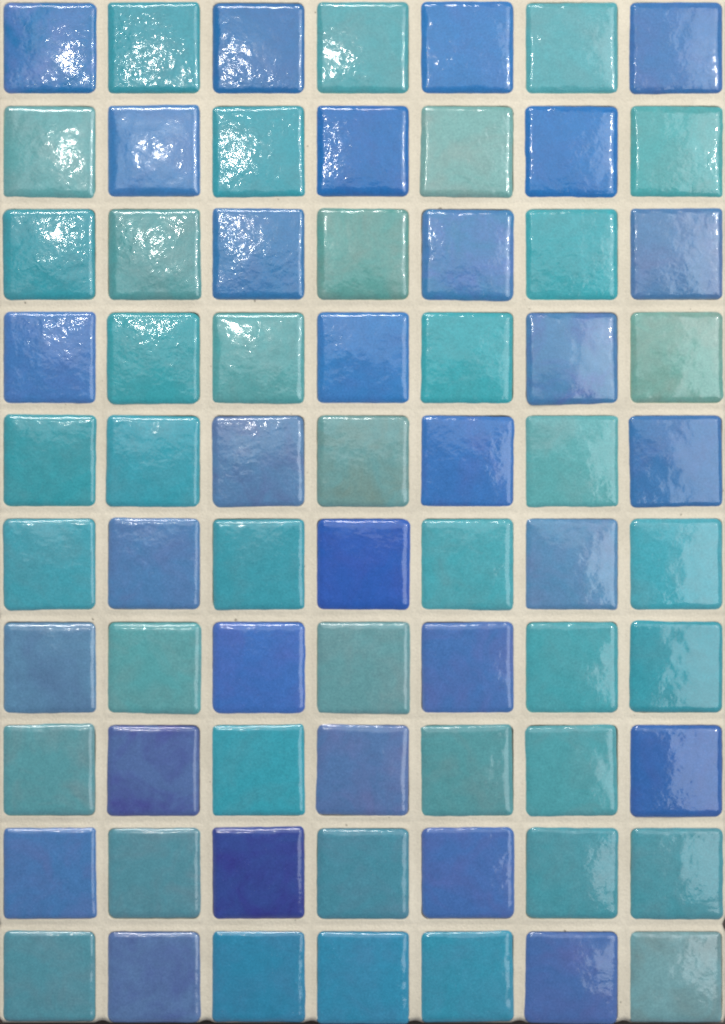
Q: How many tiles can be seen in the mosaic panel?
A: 70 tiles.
